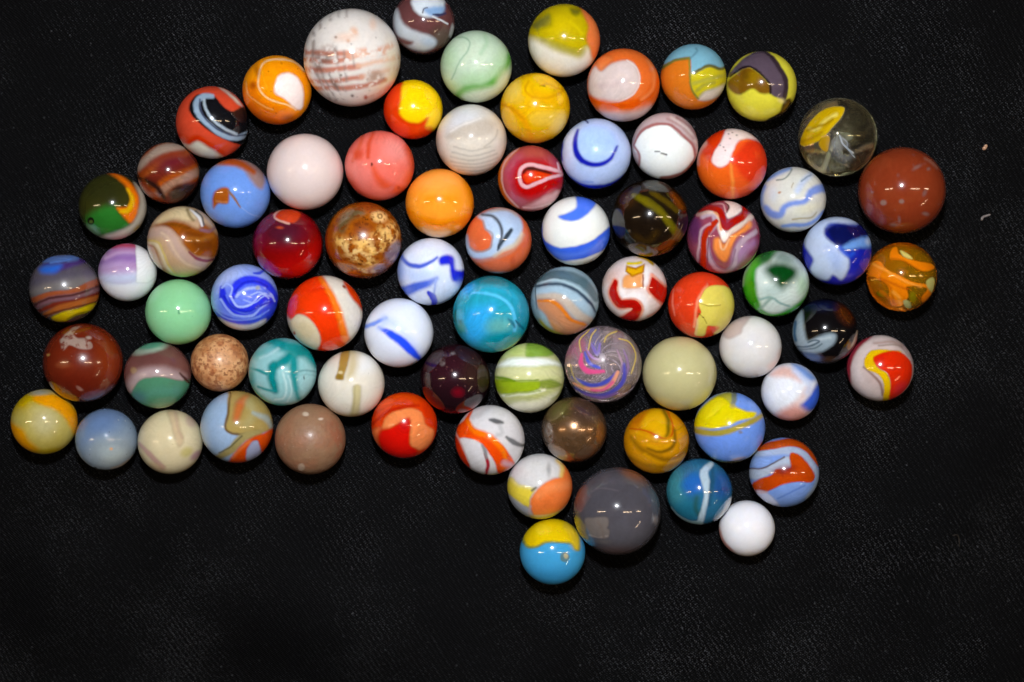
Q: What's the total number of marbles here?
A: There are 75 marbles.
